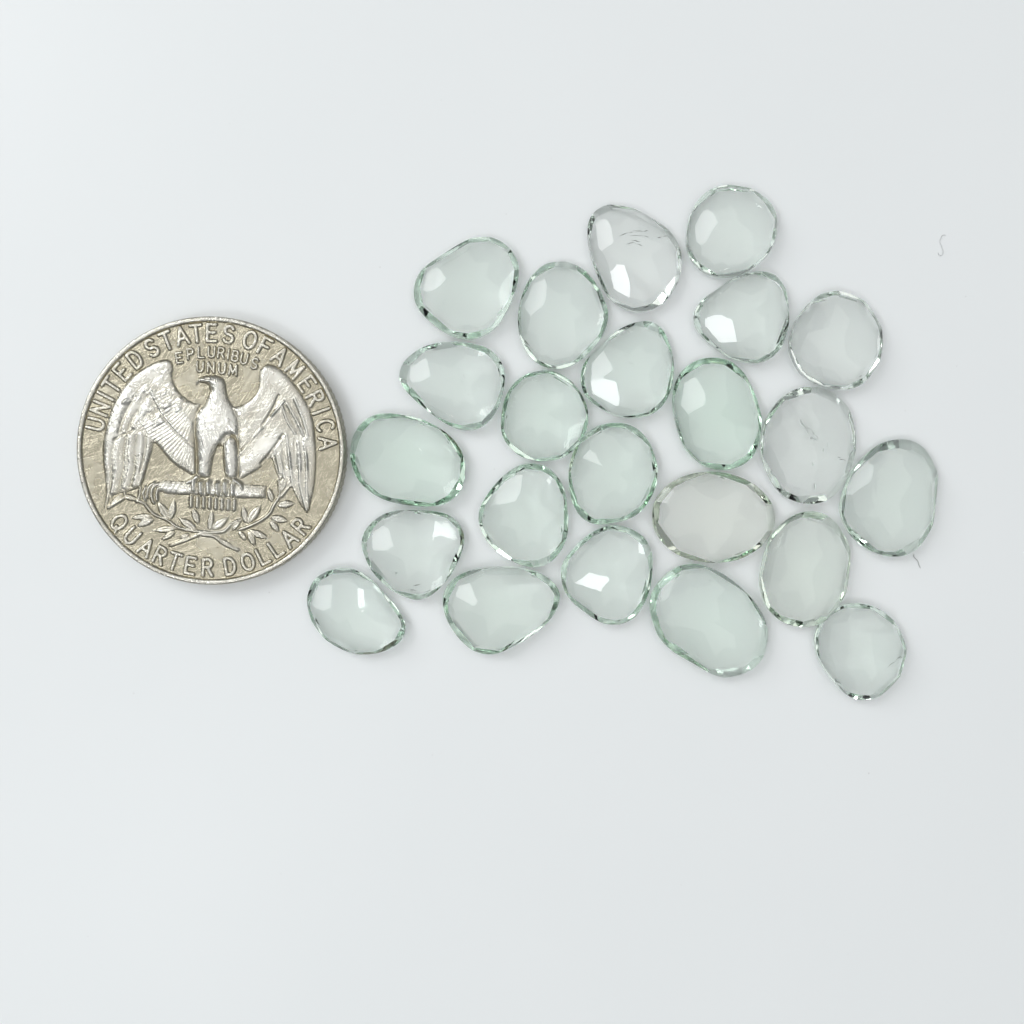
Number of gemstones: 23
